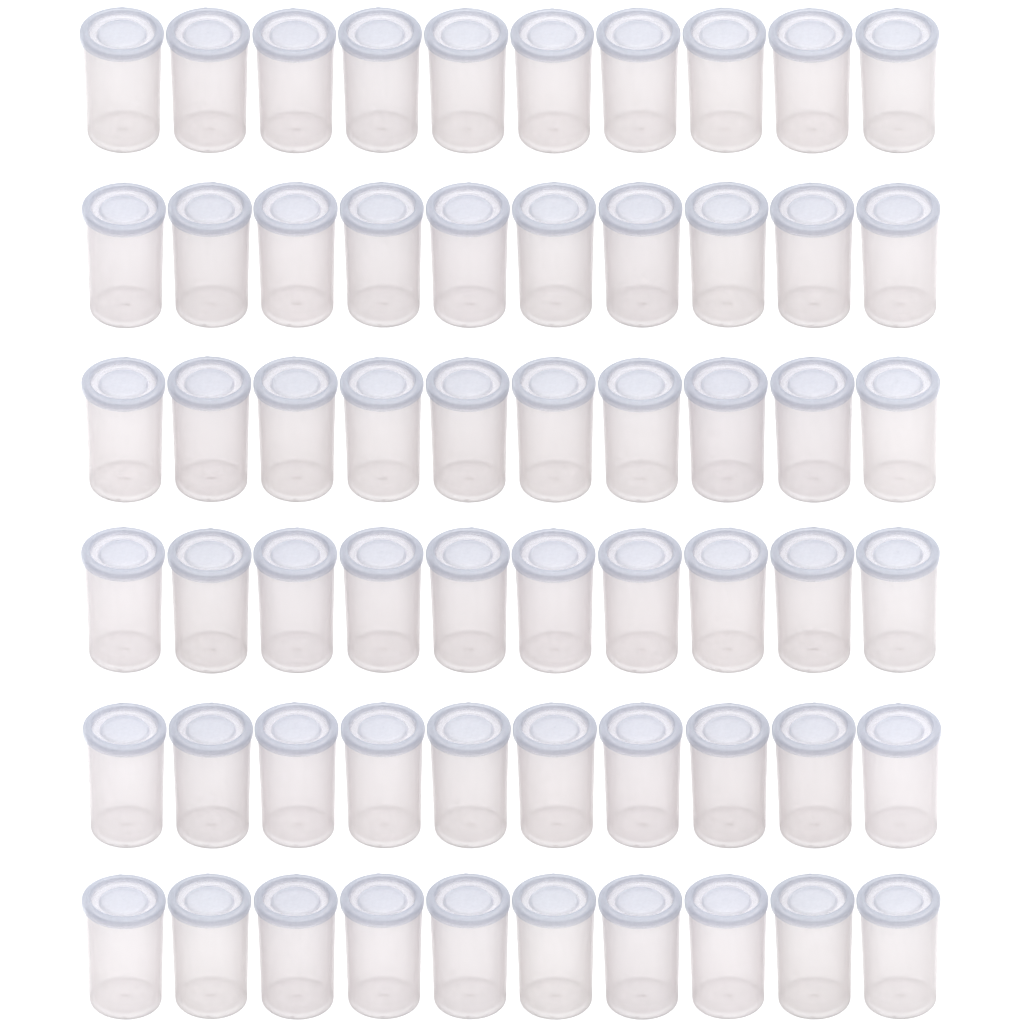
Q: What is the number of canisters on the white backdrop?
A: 60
